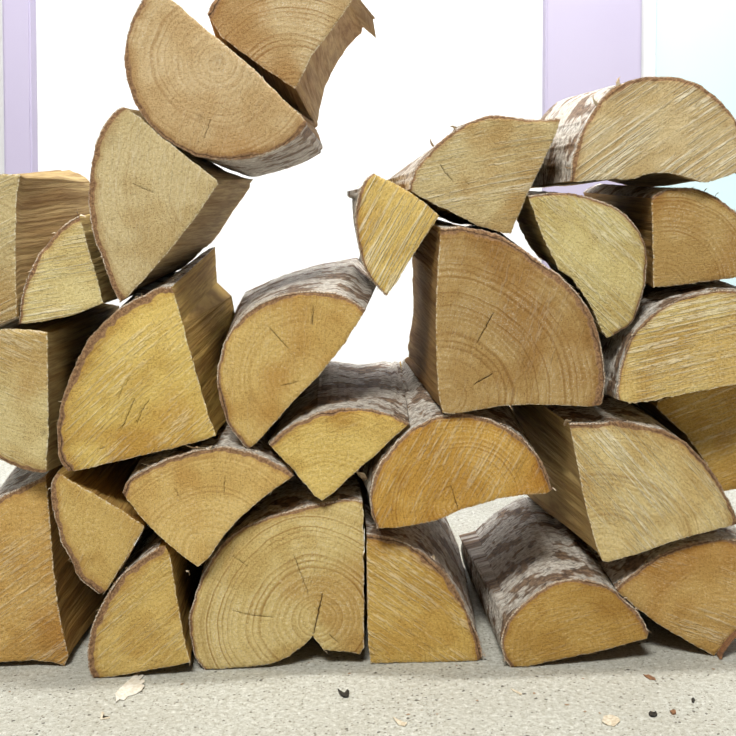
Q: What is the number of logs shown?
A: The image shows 27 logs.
